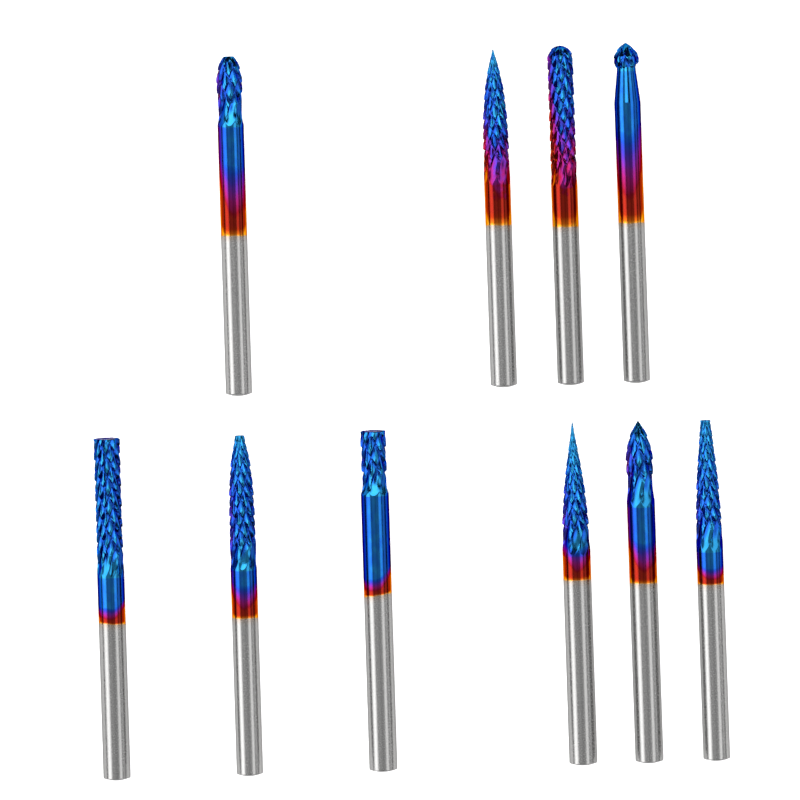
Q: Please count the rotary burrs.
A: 10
